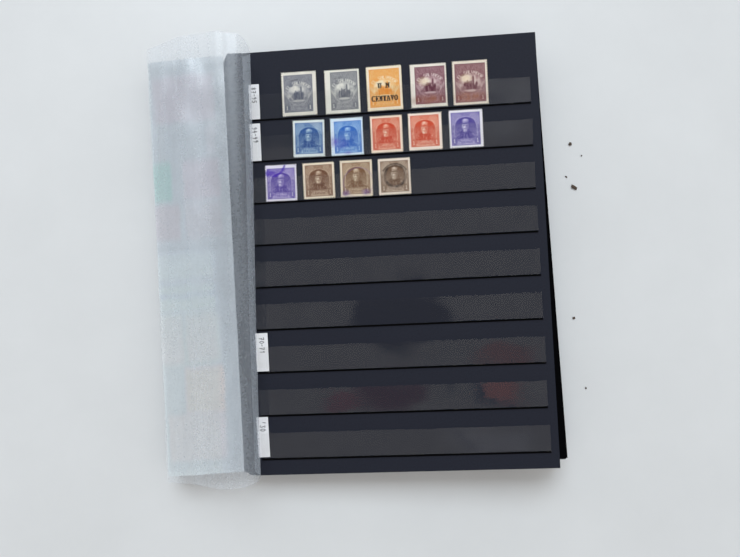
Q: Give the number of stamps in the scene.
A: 14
